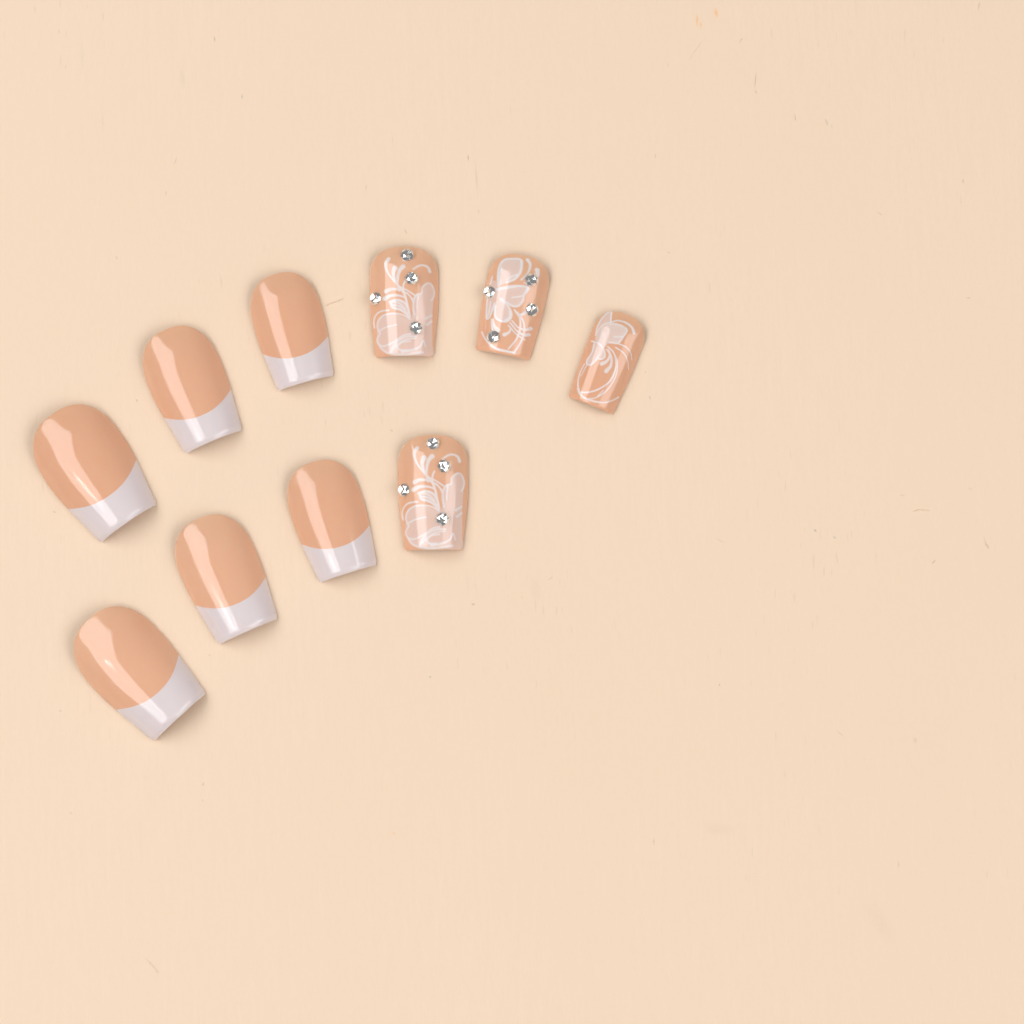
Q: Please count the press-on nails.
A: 10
